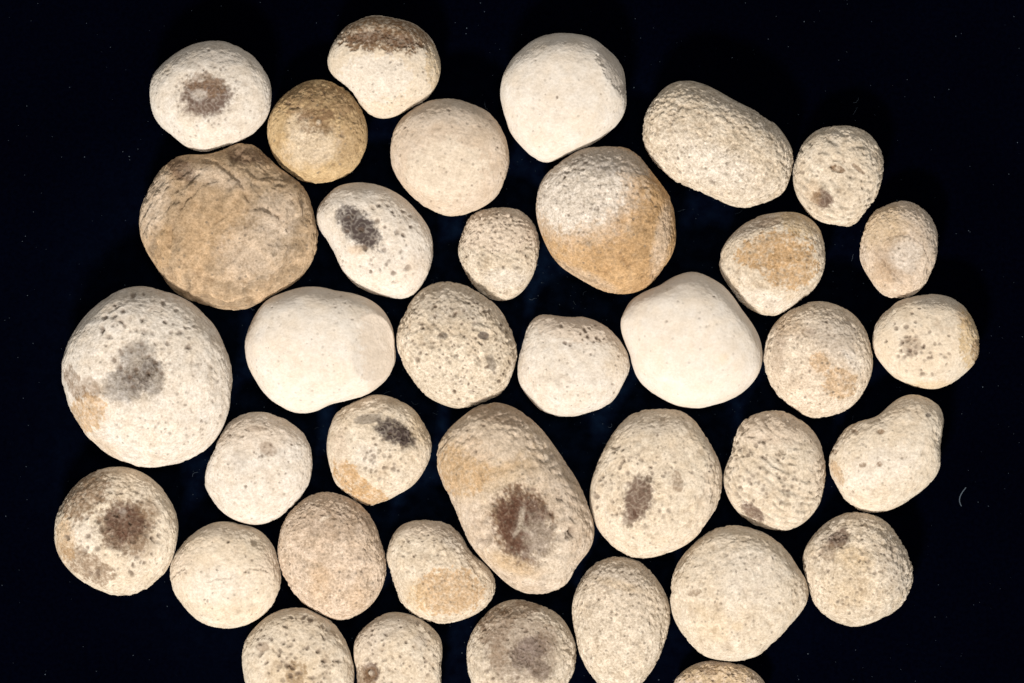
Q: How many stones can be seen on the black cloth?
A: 37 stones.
